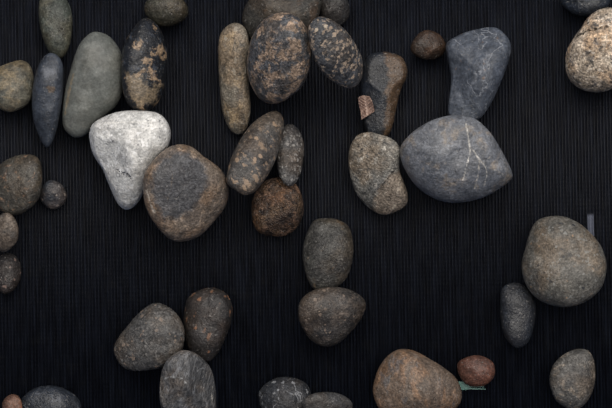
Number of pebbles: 41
